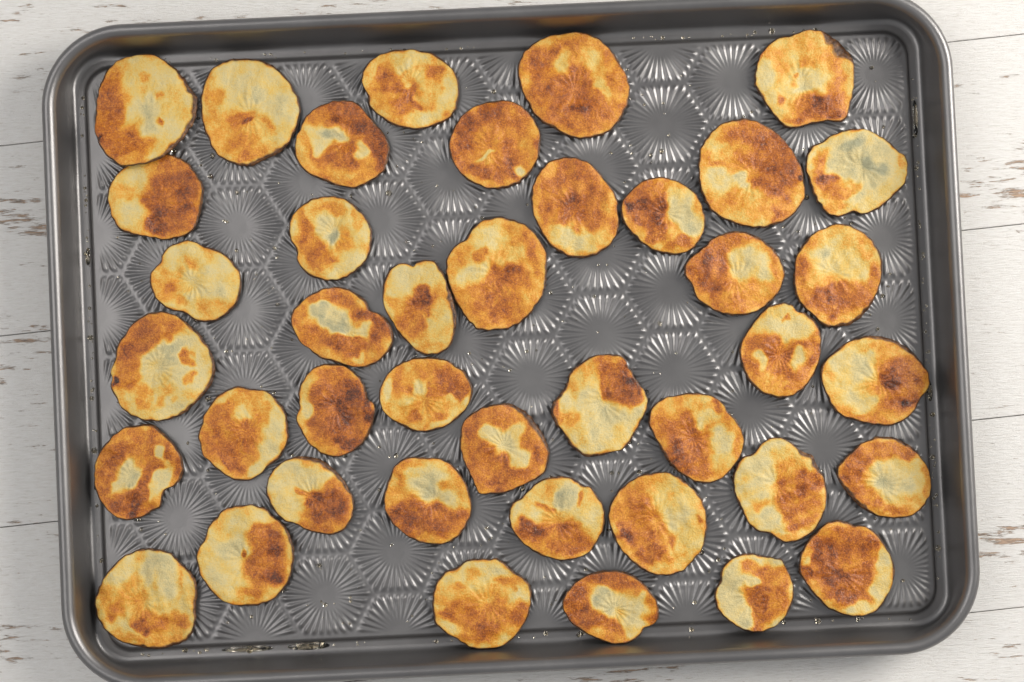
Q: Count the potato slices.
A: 41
